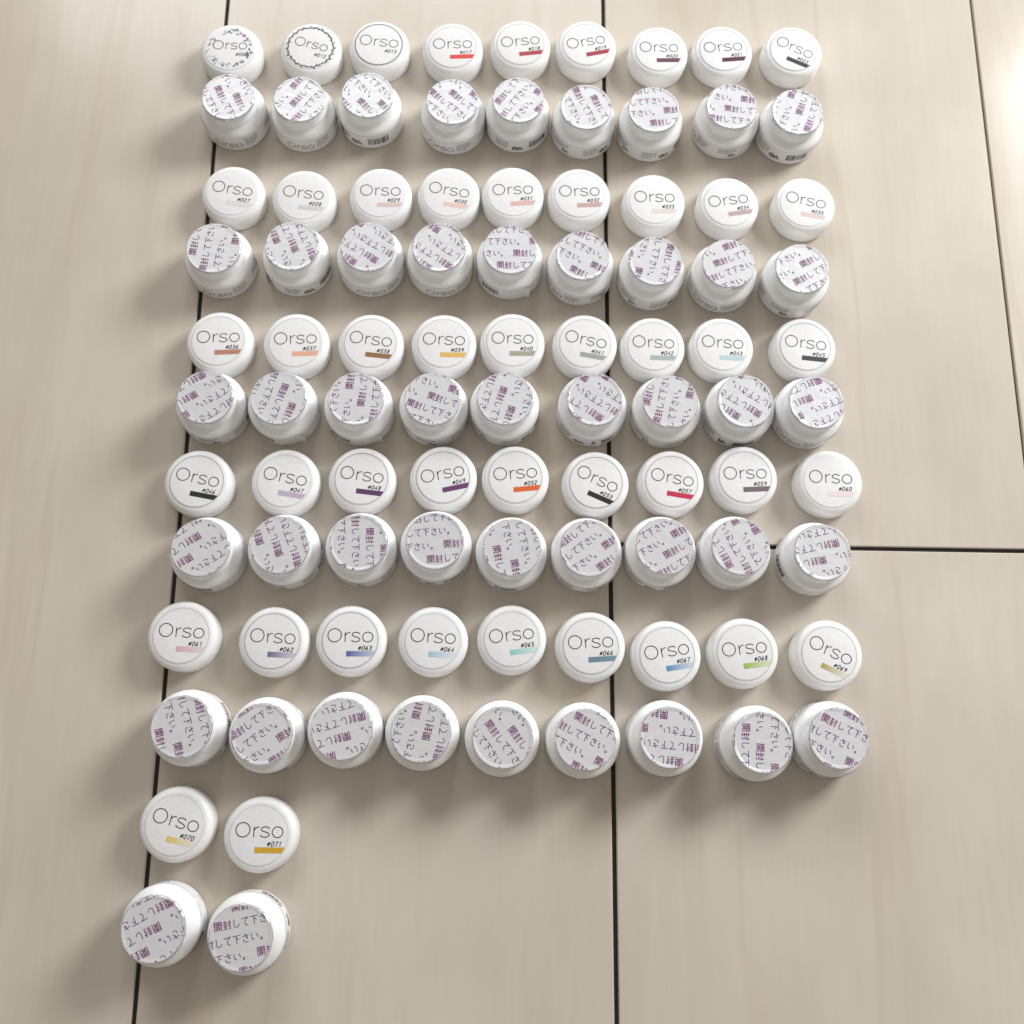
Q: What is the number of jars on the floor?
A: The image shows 47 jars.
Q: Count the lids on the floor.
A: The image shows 47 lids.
